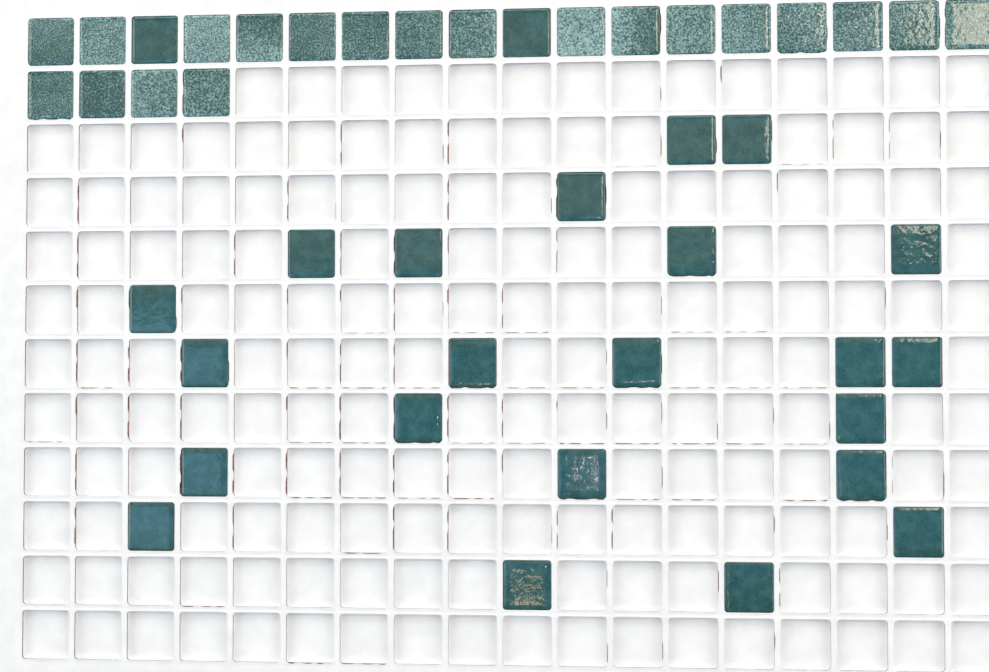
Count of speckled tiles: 20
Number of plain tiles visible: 24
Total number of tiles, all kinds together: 44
